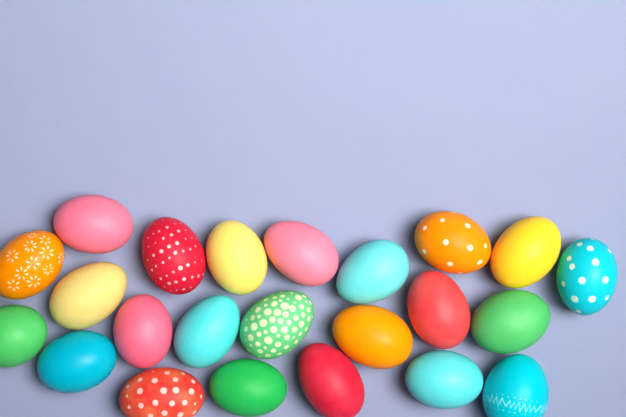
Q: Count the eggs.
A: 23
